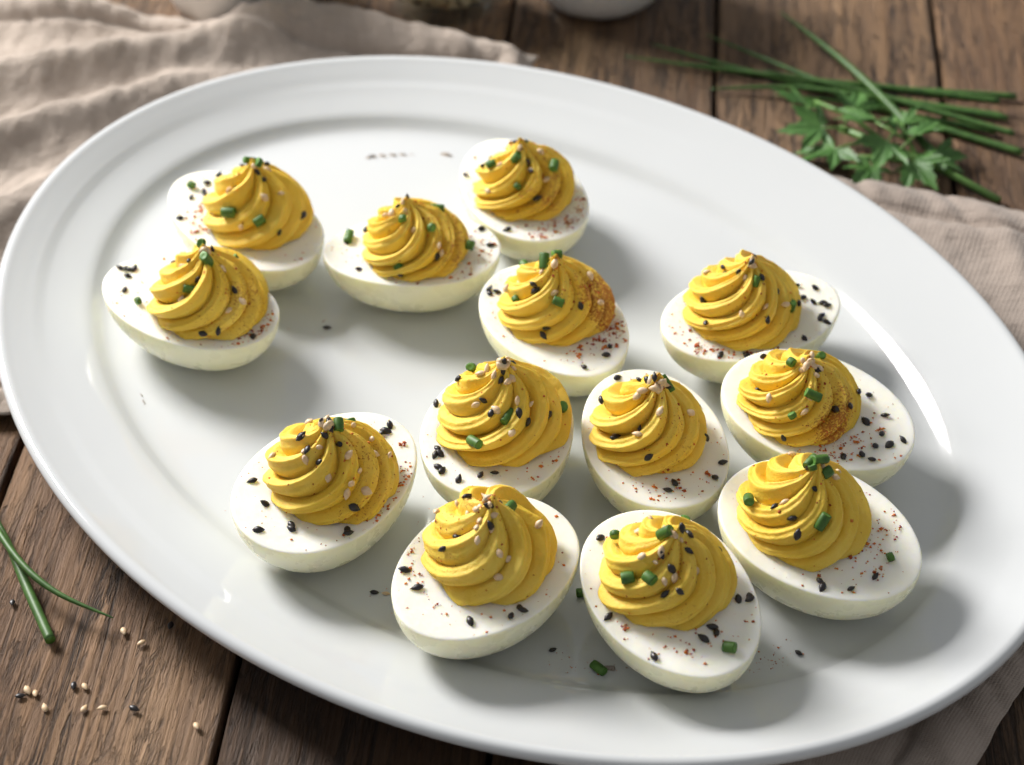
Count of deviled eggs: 13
